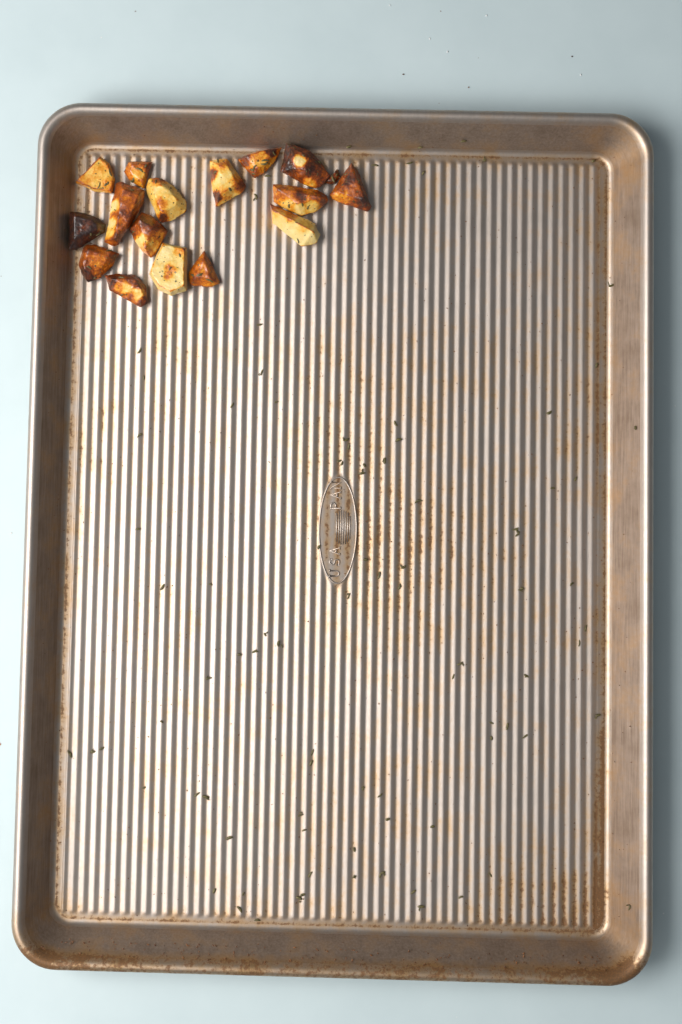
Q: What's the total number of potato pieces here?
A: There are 17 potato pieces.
